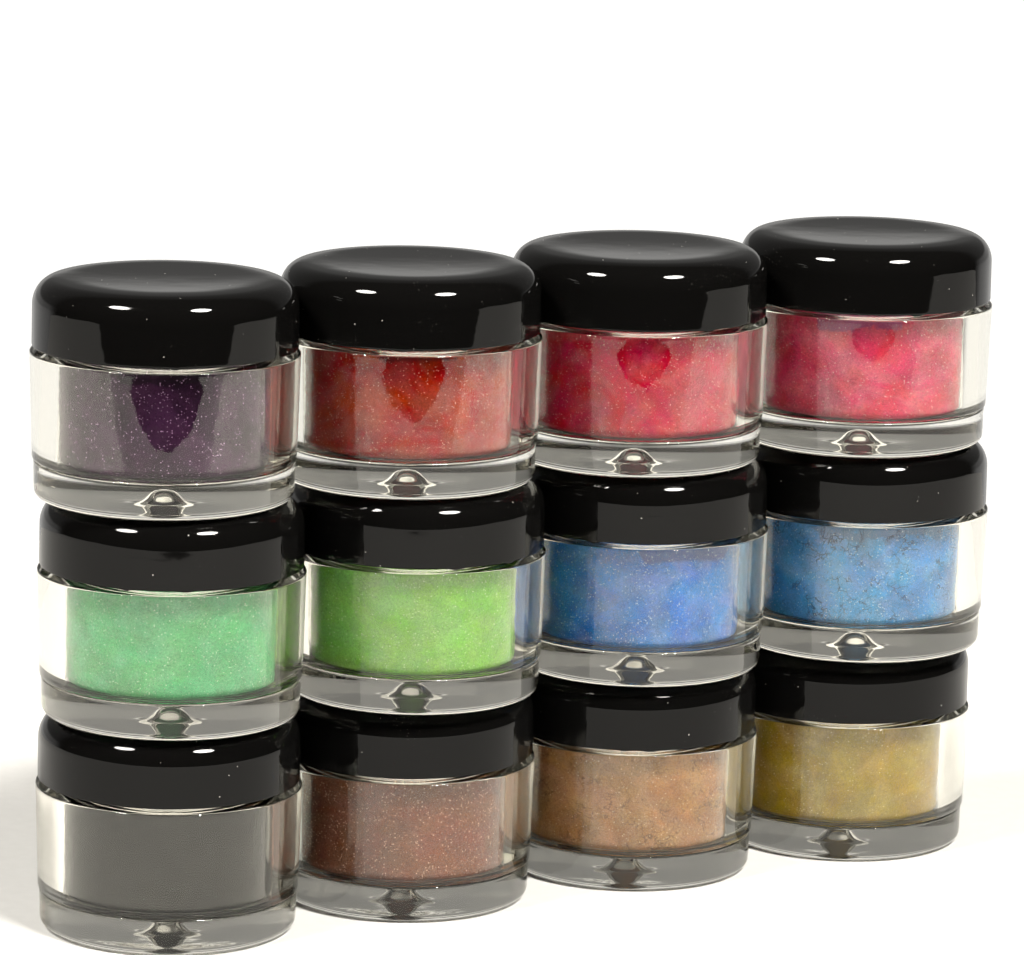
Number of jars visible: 12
